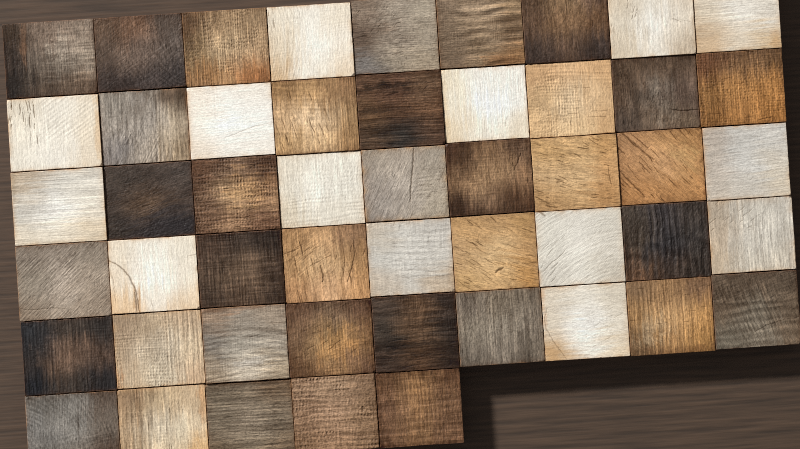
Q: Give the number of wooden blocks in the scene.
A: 50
